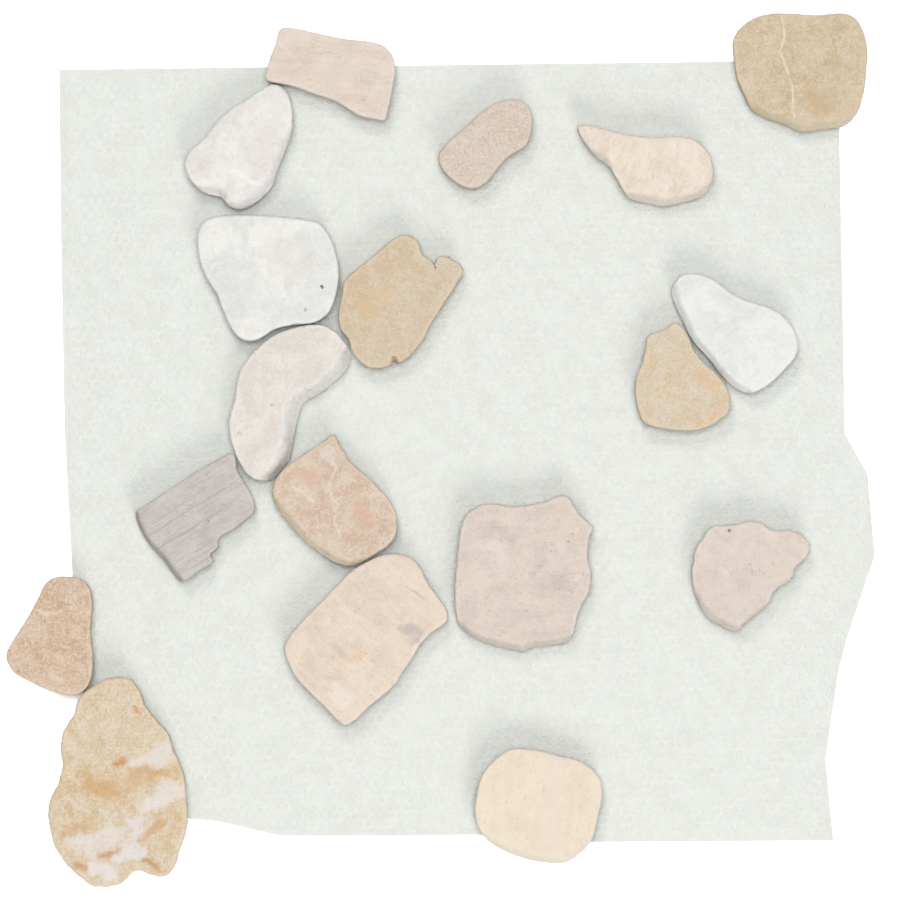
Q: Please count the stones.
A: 18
